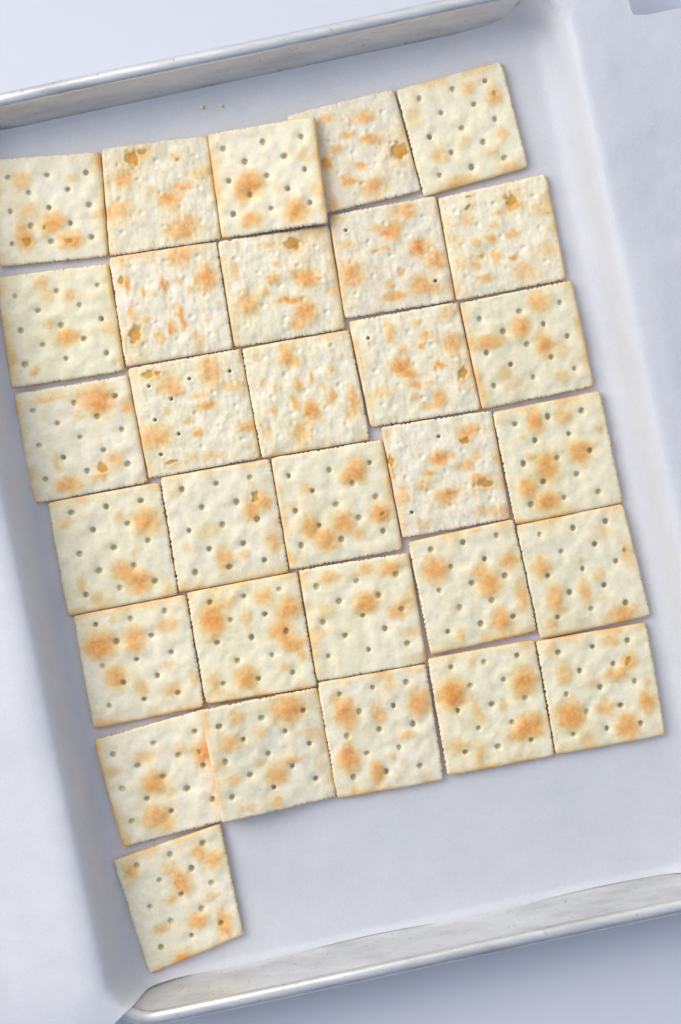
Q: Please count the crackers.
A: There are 31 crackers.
